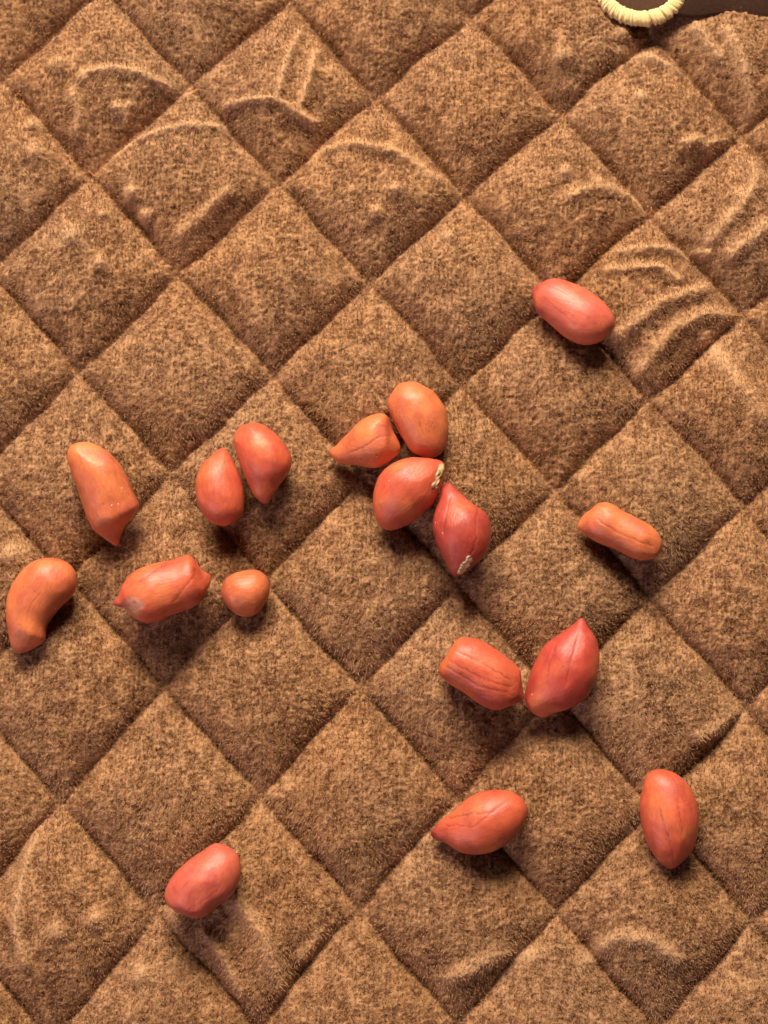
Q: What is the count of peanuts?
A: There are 17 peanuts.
